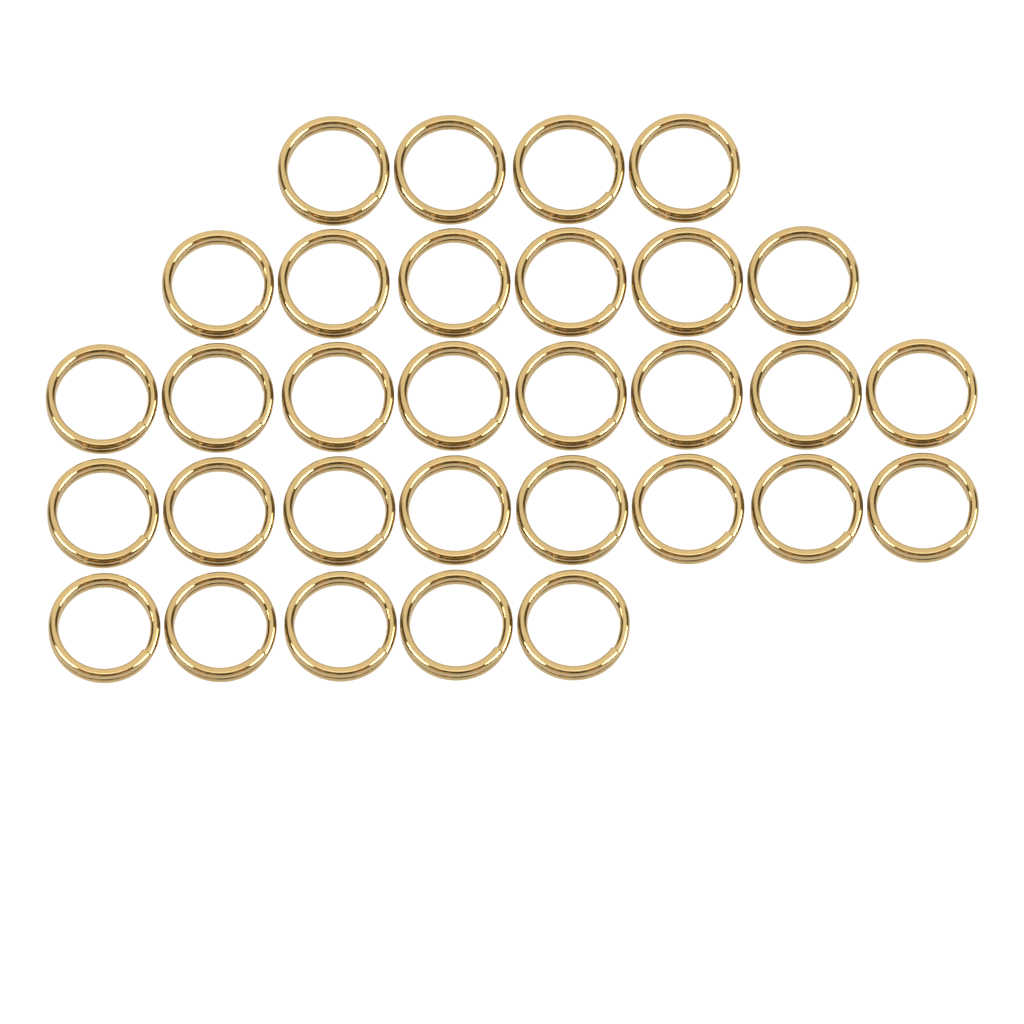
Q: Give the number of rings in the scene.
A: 31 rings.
